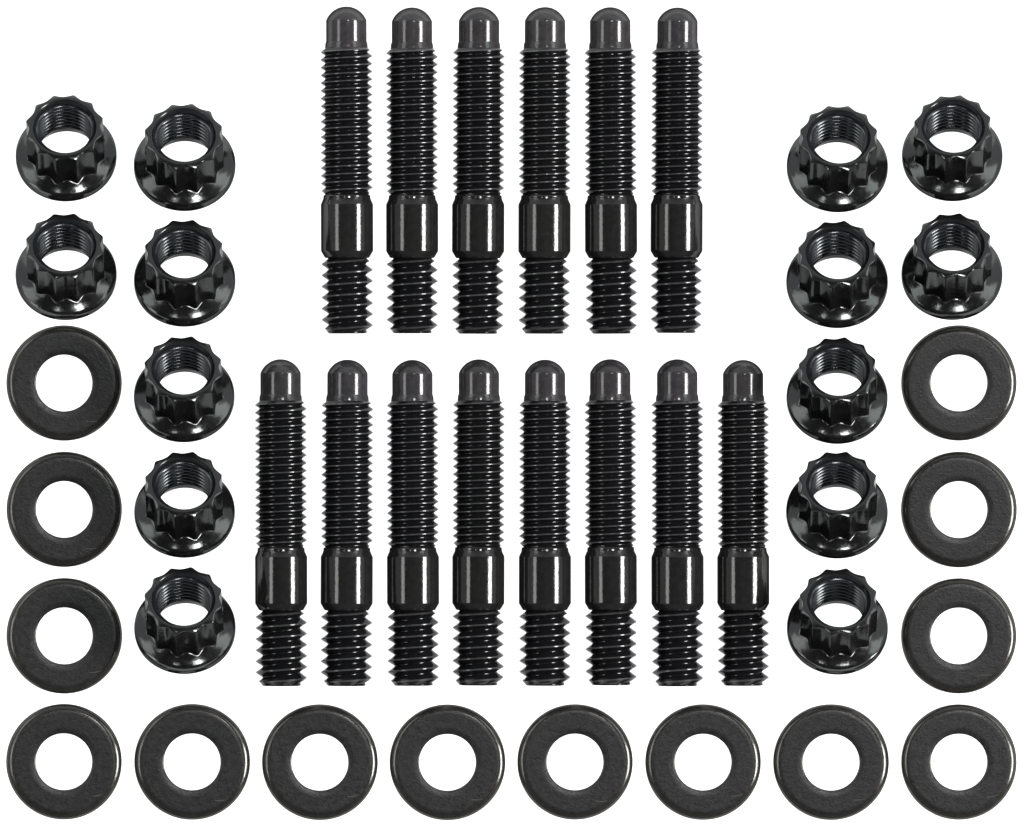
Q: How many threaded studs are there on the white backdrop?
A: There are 14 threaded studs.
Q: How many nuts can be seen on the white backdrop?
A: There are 14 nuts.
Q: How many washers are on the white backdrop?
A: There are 14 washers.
